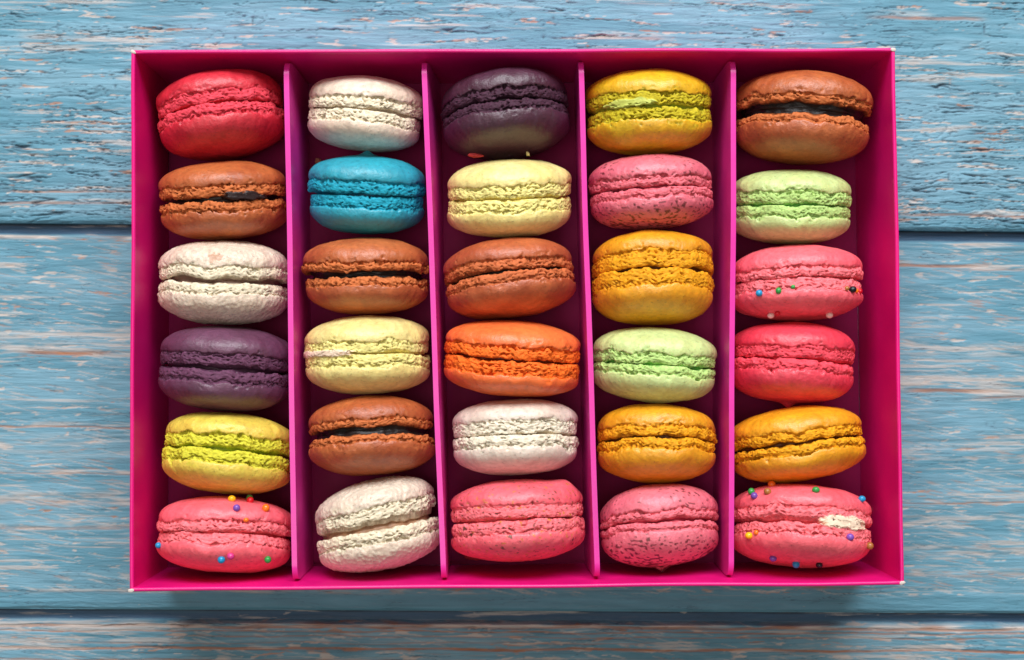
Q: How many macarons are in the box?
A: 30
